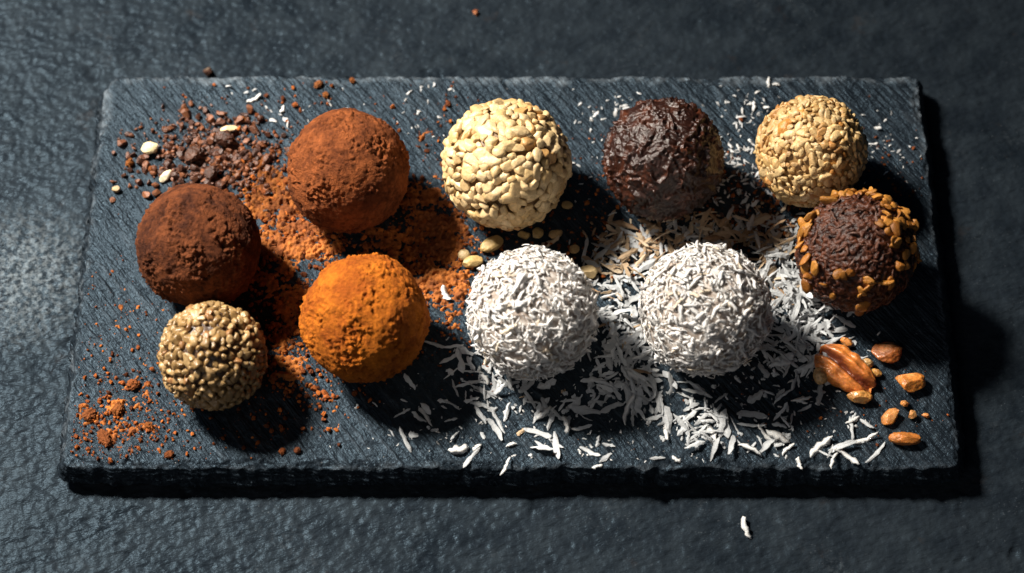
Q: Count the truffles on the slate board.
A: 10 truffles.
